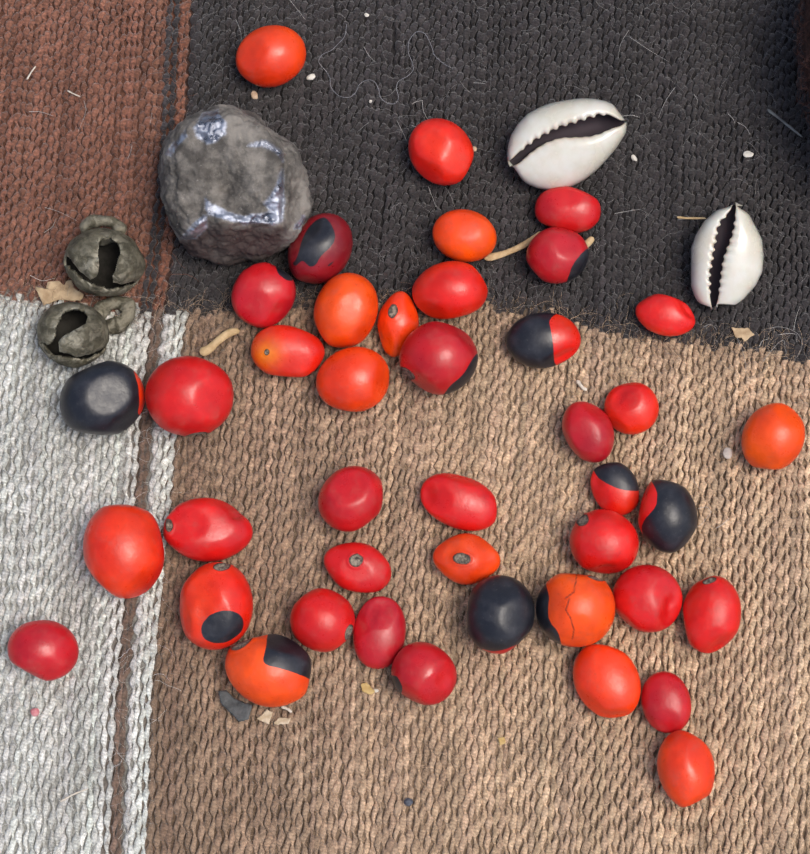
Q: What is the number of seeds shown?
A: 42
